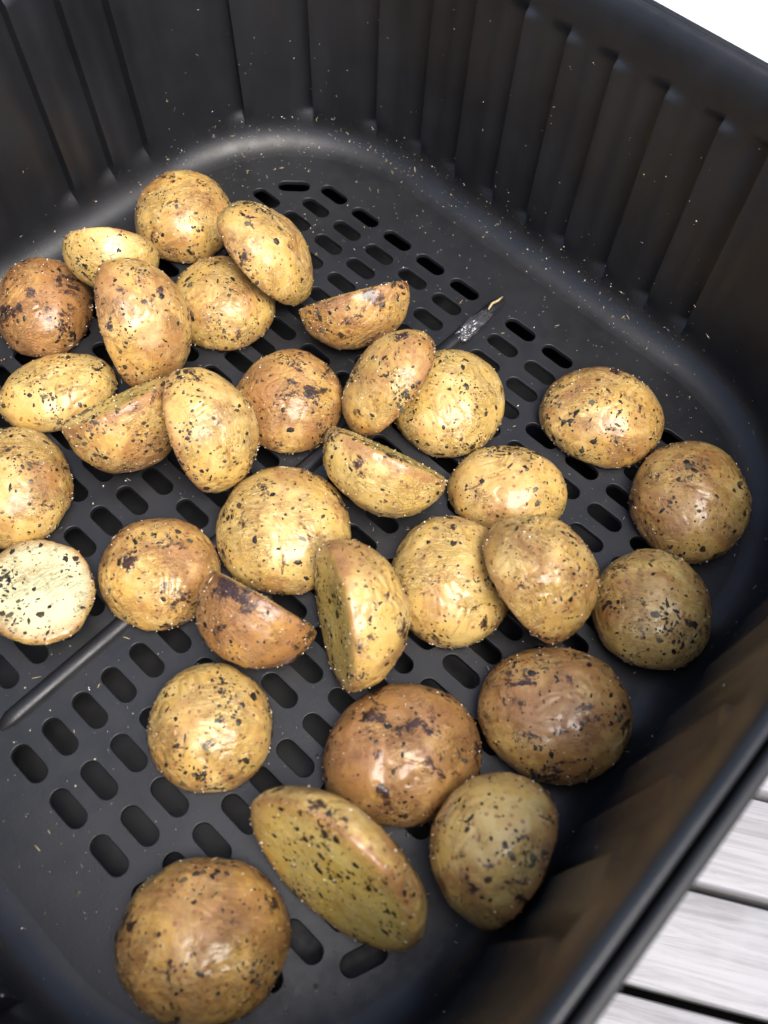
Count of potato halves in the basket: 32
